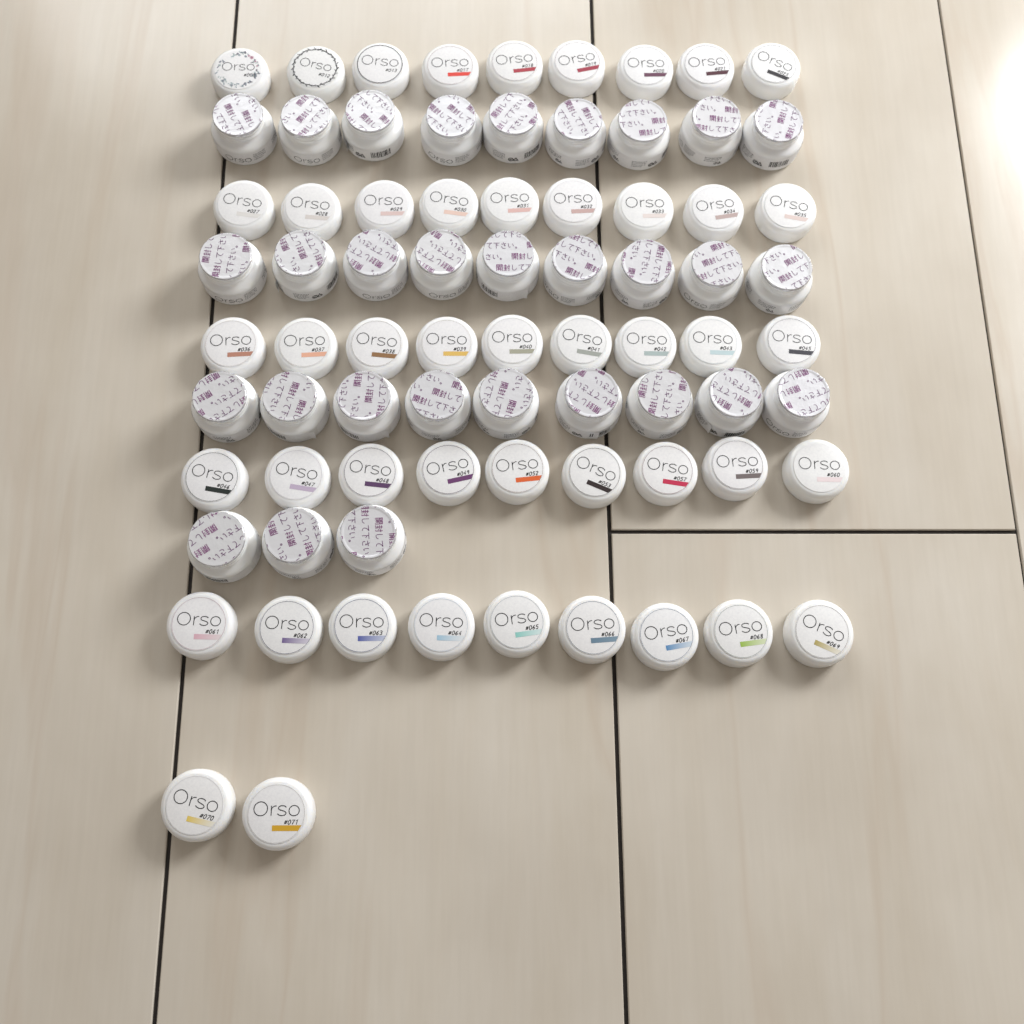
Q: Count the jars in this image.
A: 30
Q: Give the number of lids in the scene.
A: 47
